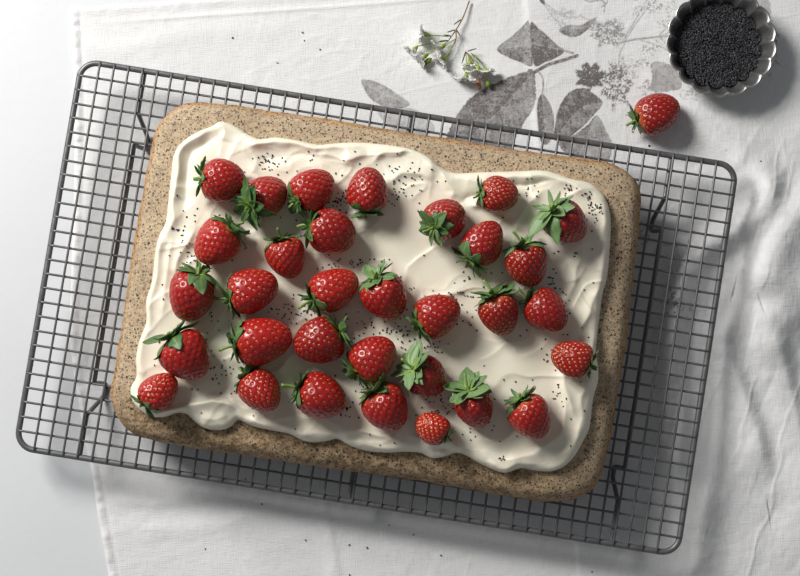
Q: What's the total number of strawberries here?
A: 33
